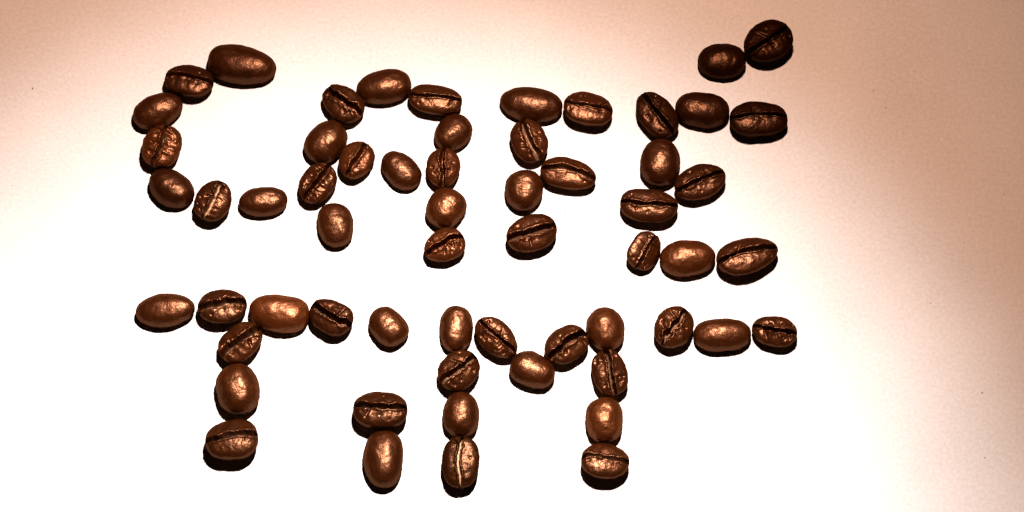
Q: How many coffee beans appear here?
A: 60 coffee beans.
